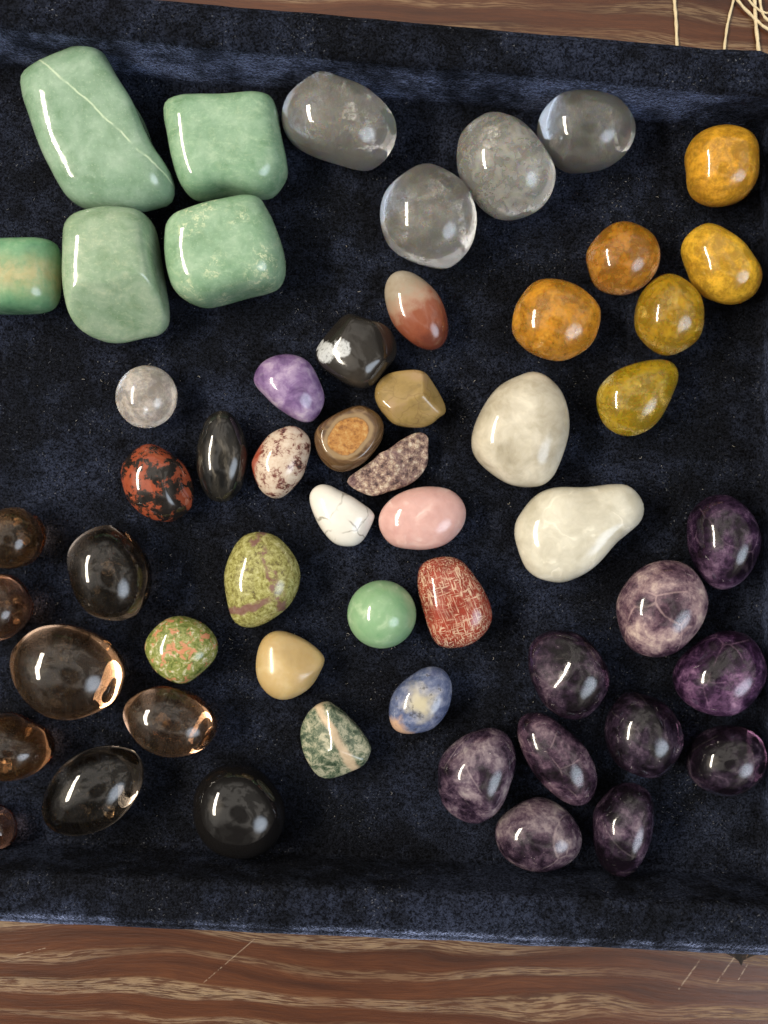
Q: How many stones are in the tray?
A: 55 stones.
